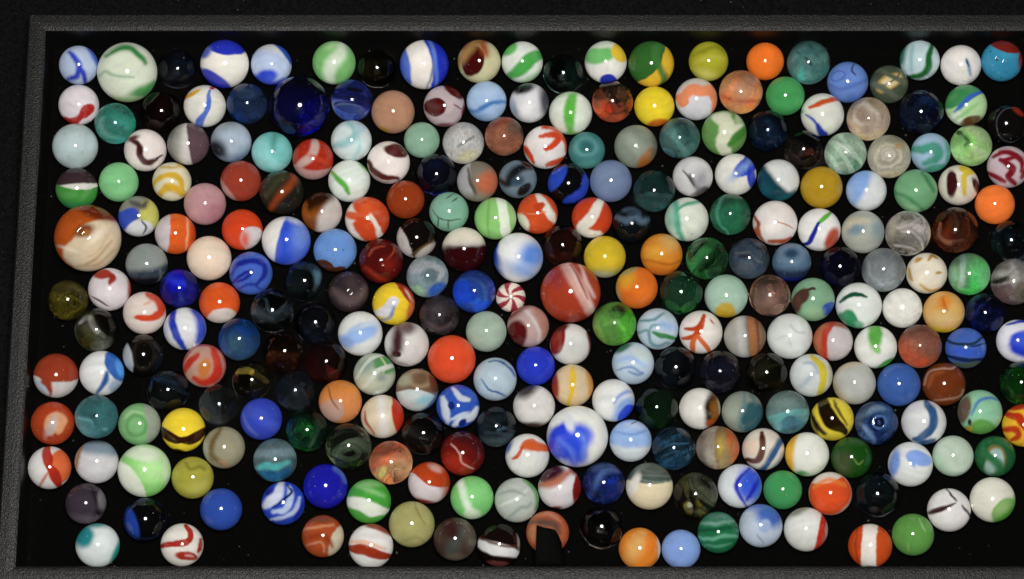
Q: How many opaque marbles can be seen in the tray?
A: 196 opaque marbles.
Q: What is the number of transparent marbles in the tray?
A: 75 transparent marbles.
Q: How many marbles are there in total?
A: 271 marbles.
